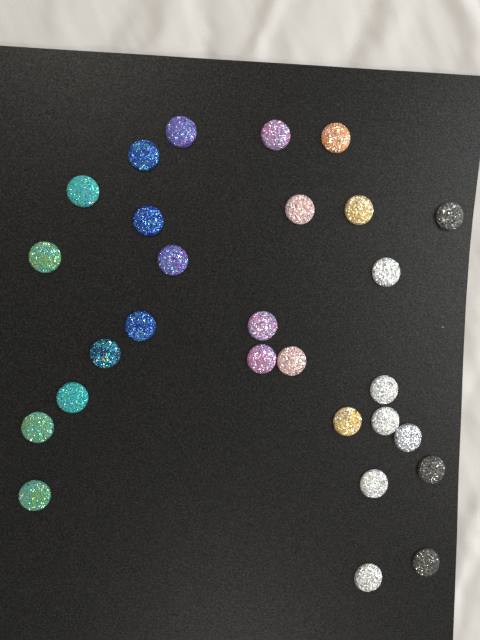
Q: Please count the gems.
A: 28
